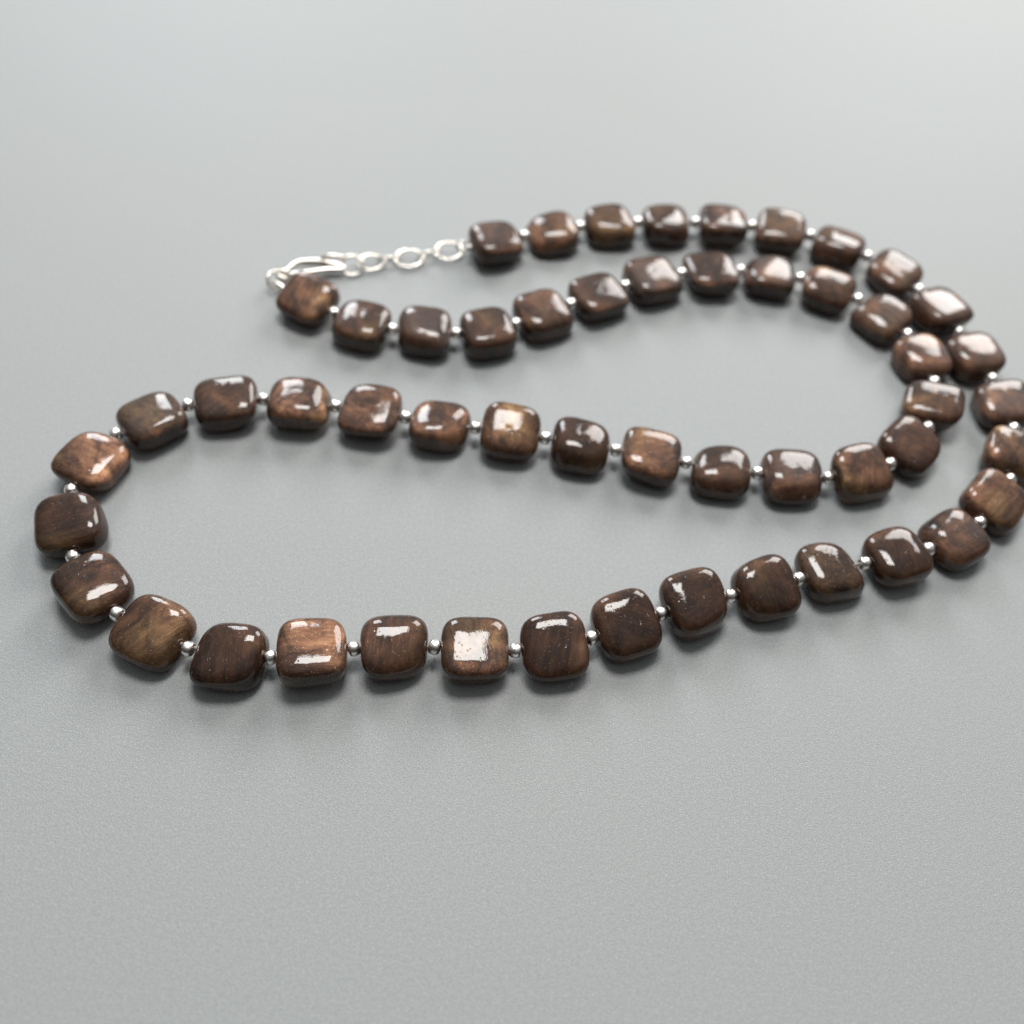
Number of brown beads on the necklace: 53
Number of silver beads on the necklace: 52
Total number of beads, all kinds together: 105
